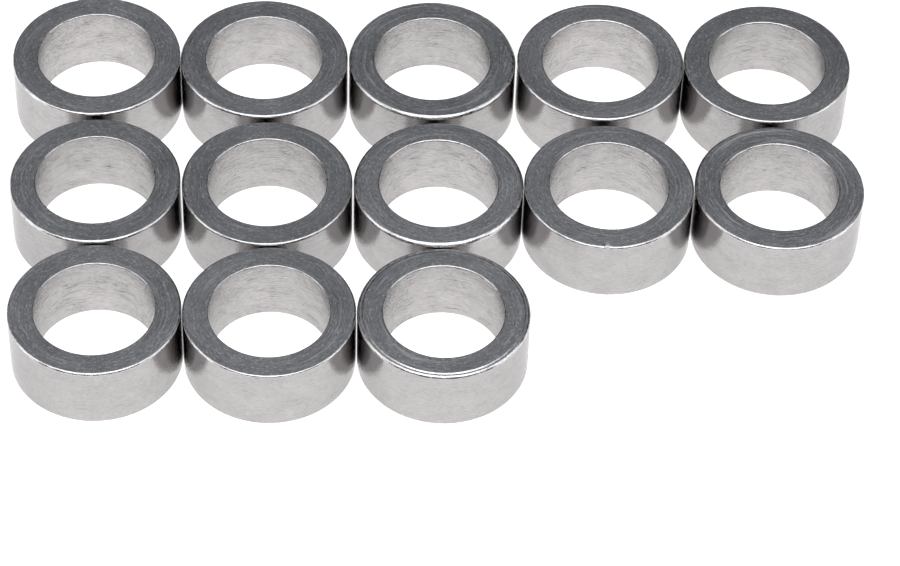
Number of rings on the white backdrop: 13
